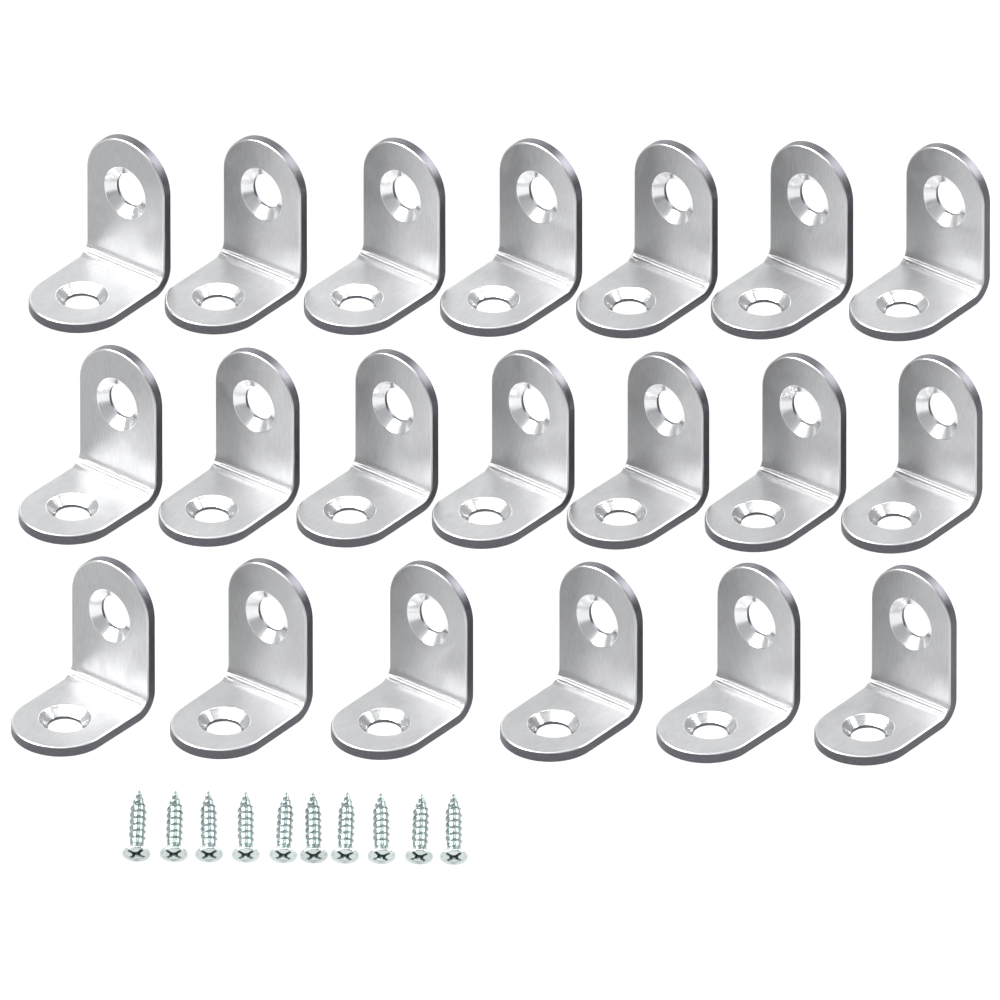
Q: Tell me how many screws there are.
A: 10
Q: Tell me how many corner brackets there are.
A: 20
